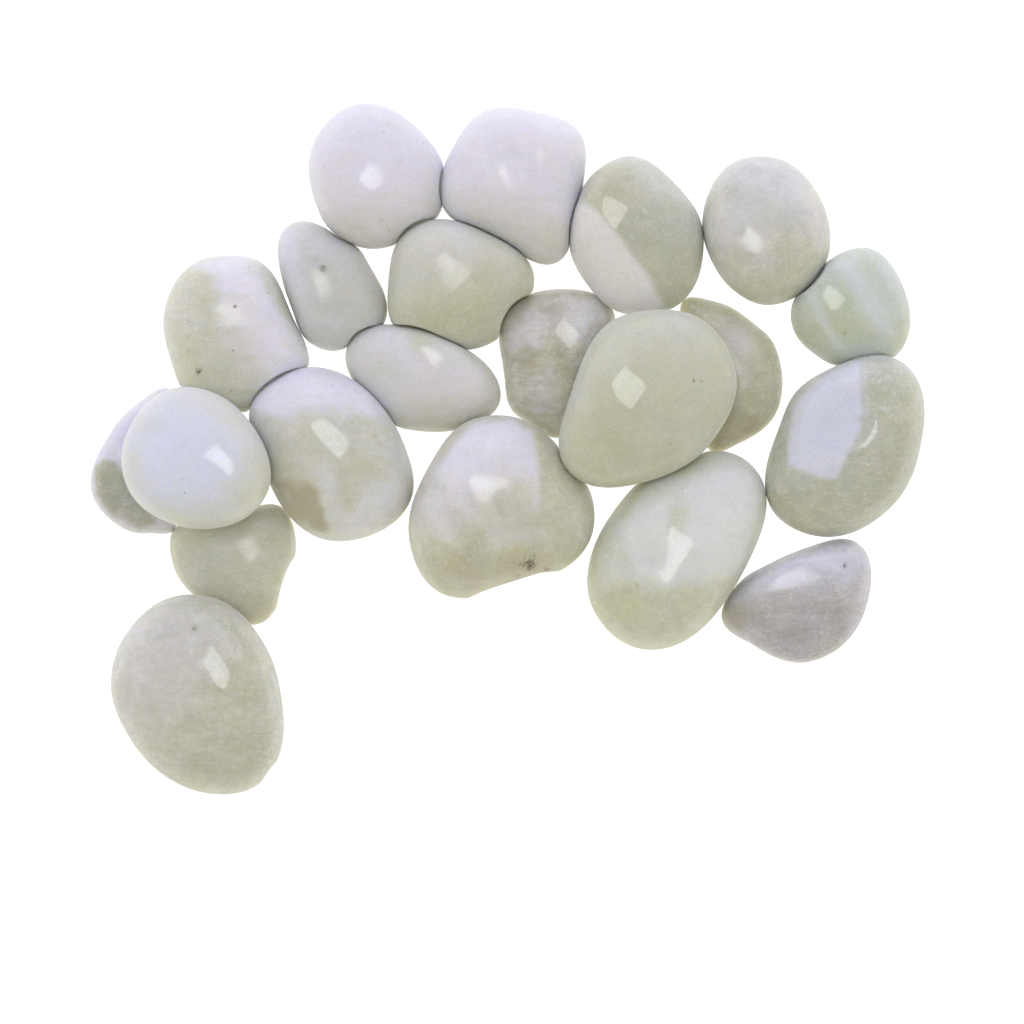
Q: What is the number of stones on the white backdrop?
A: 21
